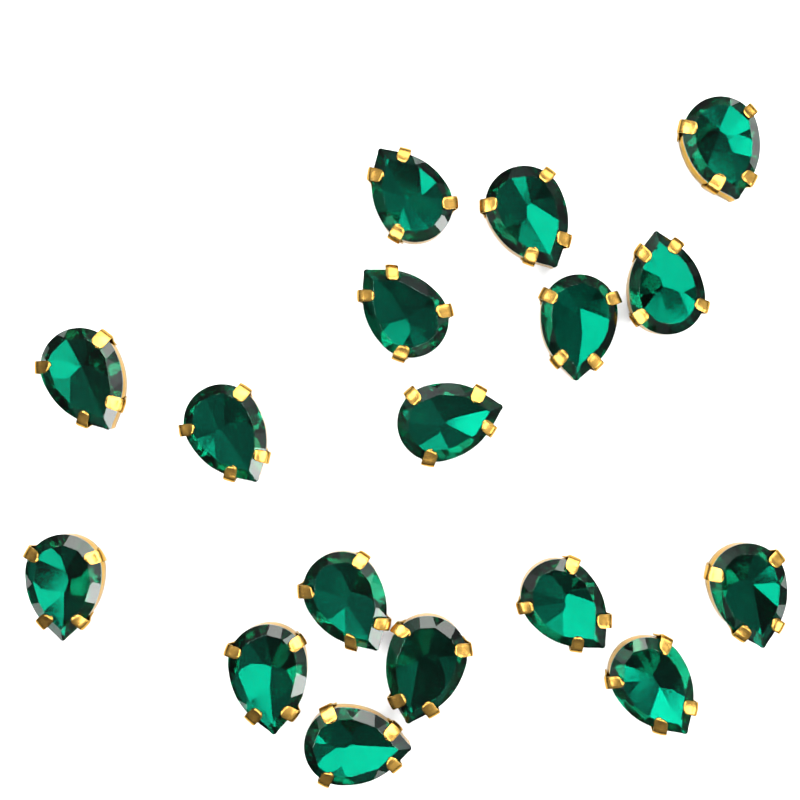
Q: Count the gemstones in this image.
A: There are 17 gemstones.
